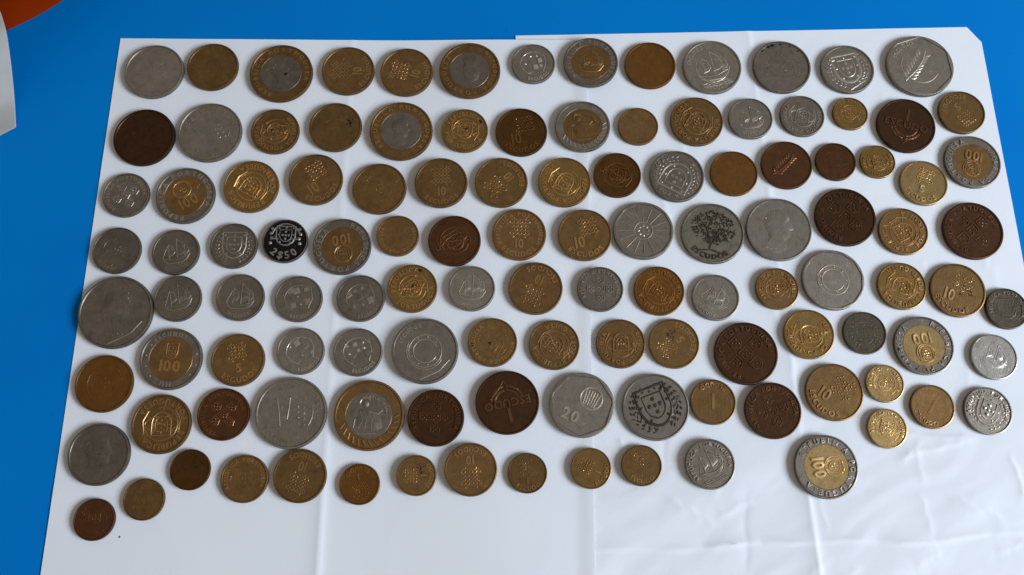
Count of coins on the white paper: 119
